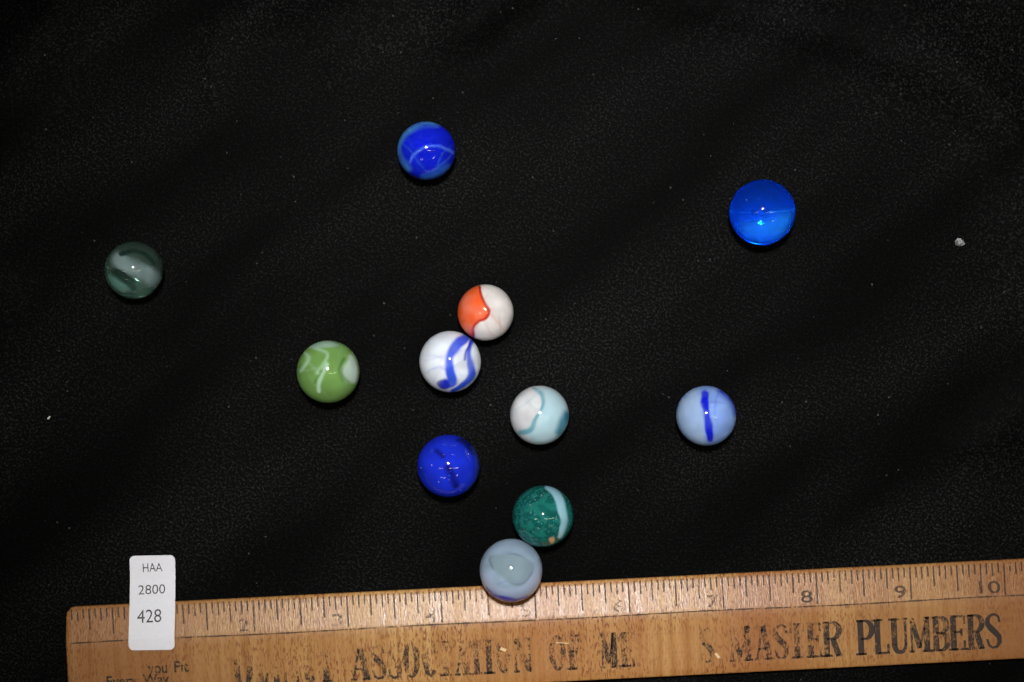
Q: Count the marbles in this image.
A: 11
